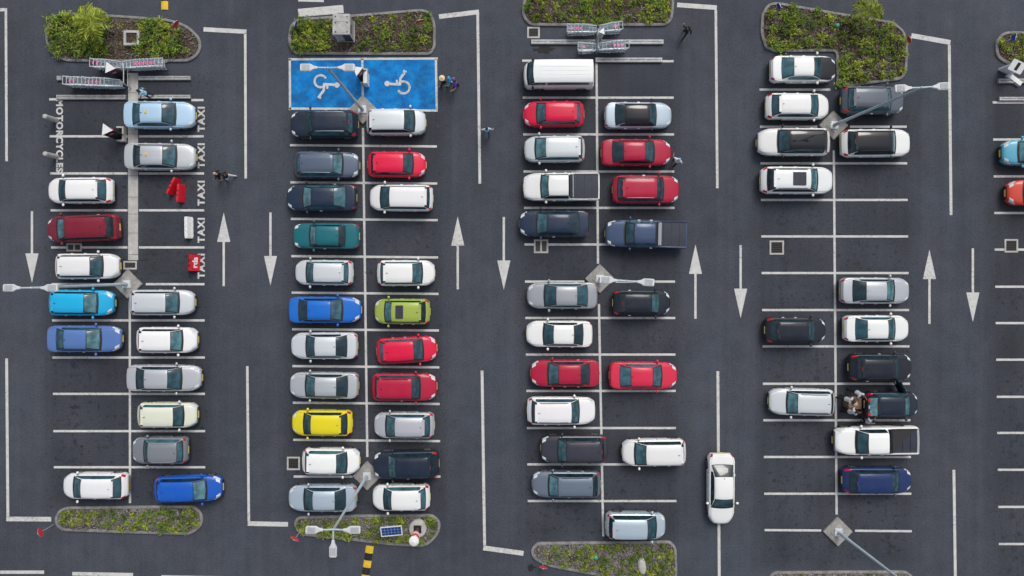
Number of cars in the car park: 71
